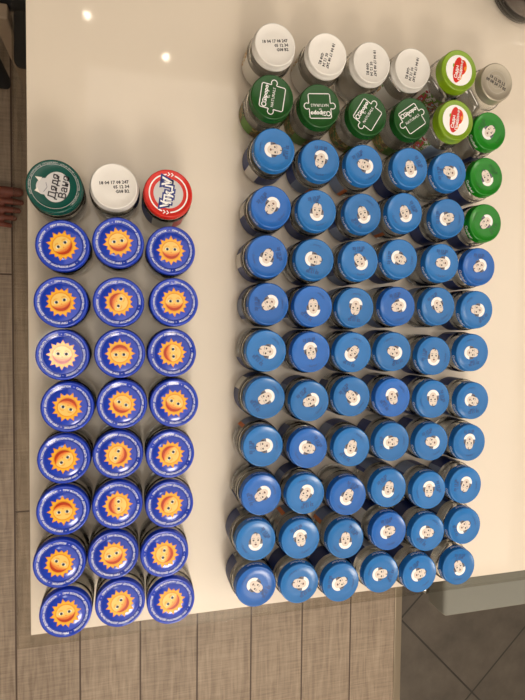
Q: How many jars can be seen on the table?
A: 99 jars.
